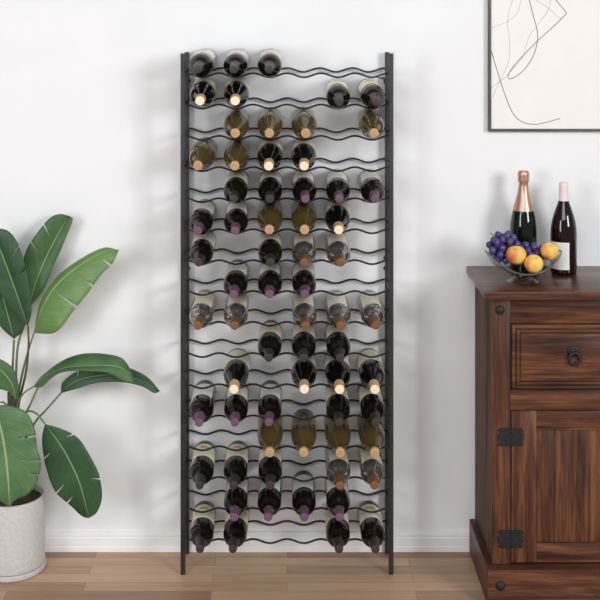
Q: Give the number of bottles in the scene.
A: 68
